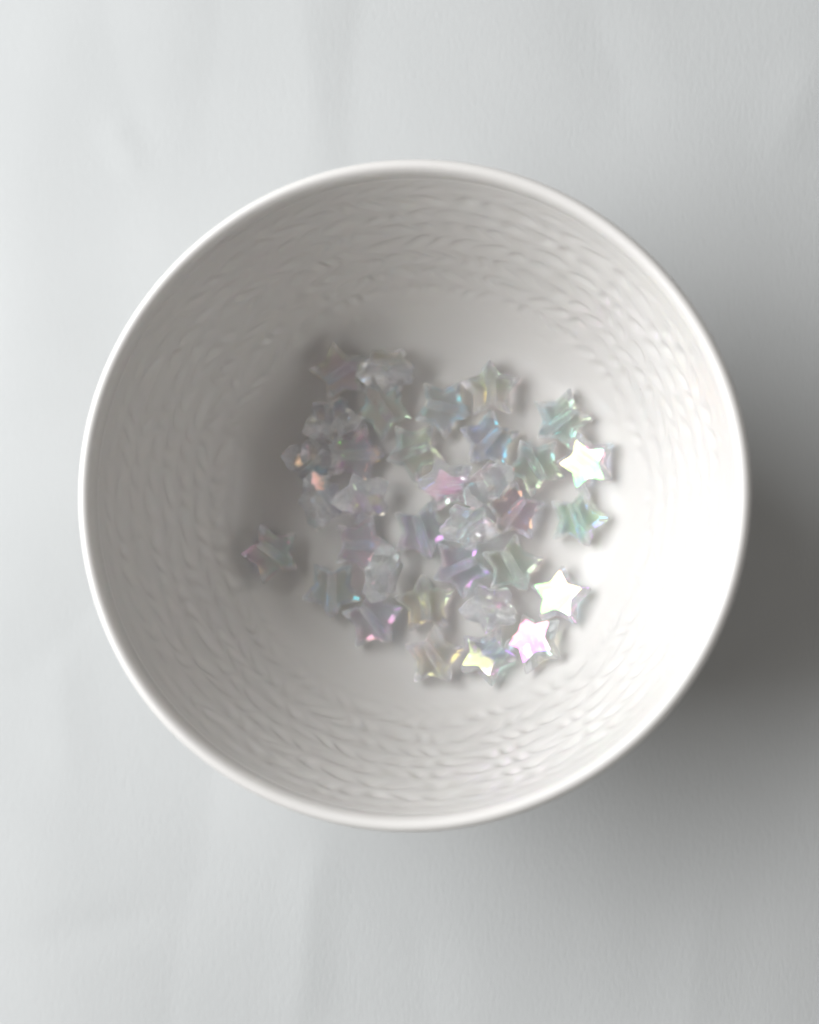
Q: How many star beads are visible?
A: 34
